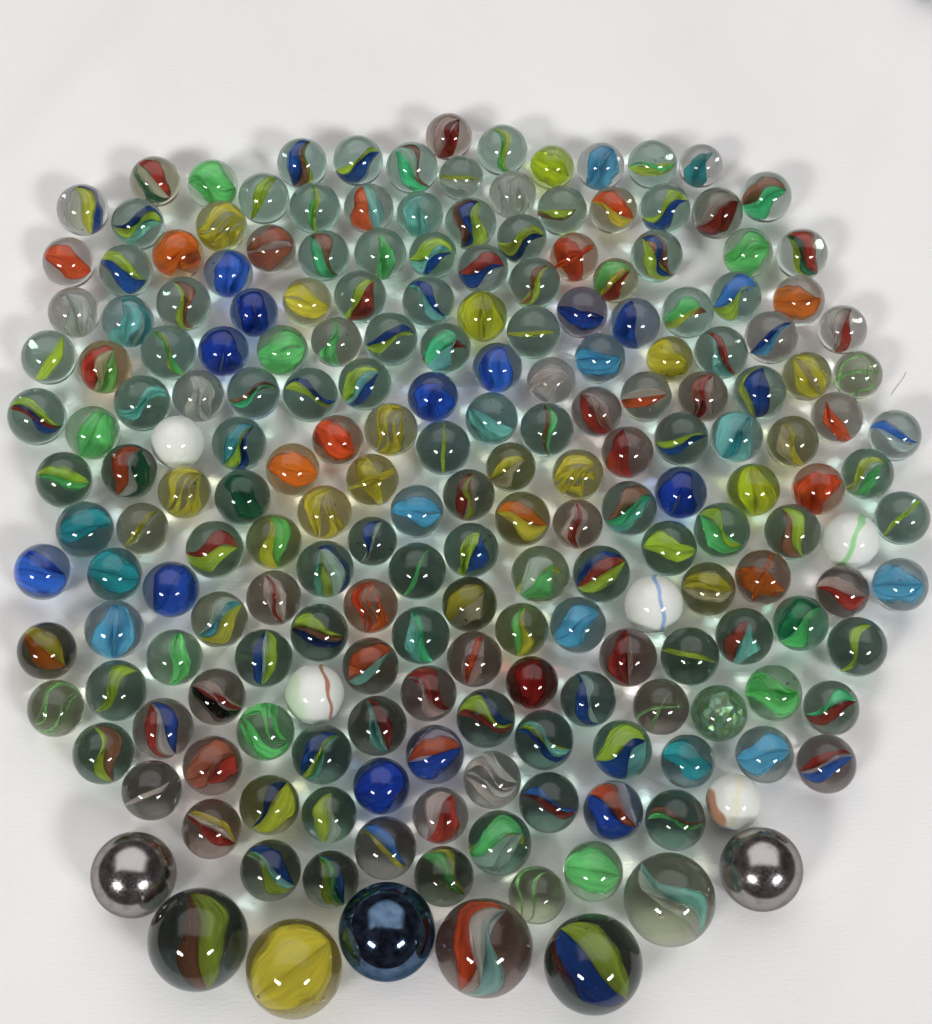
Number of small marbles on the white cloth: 200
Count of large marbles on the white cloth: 8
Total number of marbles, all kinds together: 208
